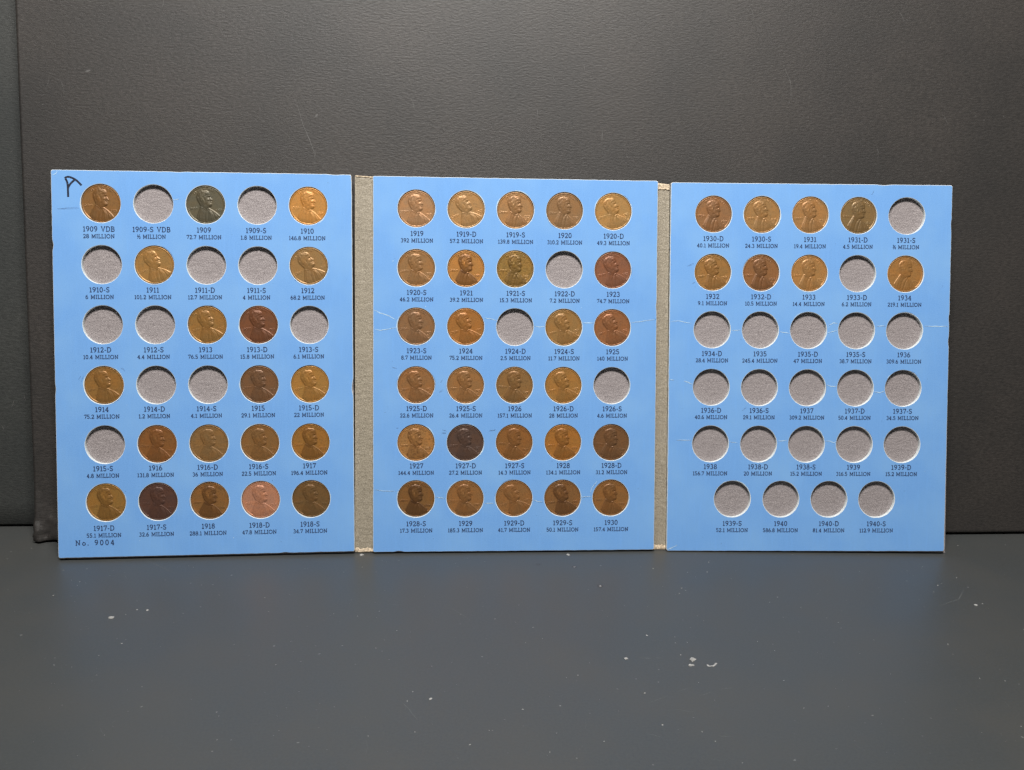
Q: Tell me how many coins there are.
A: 54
